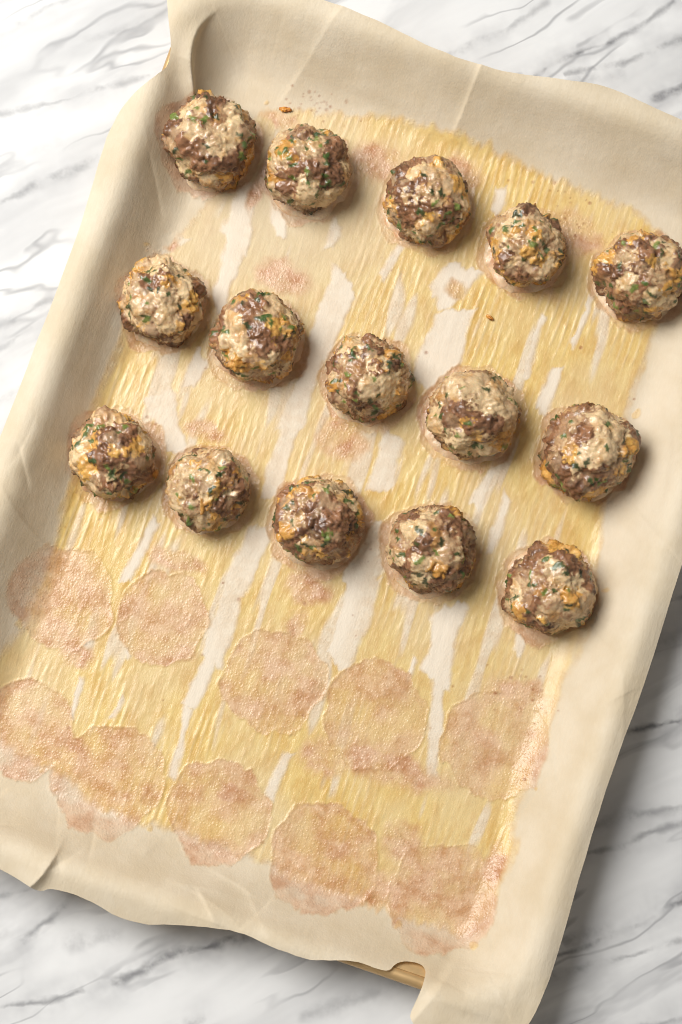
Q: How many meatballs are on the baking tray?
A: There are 15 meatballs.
